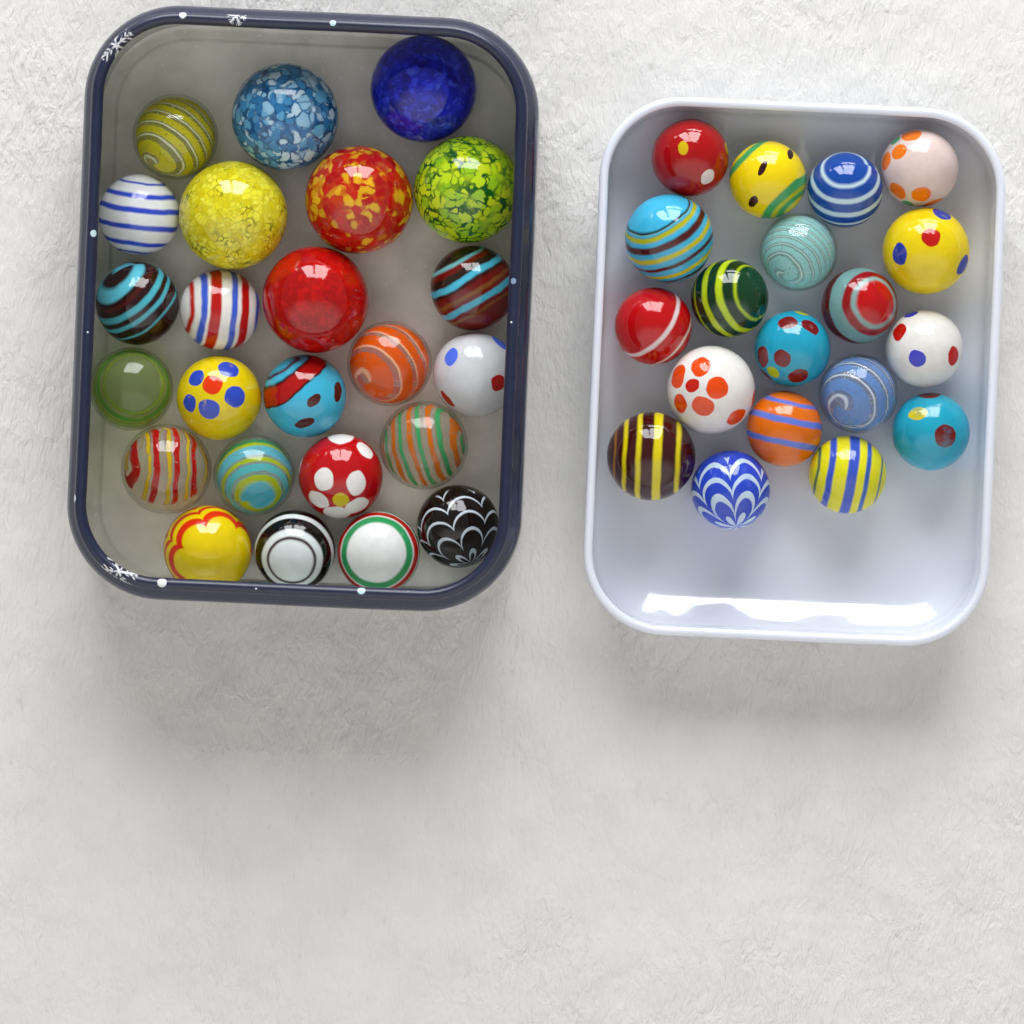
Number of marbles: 43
